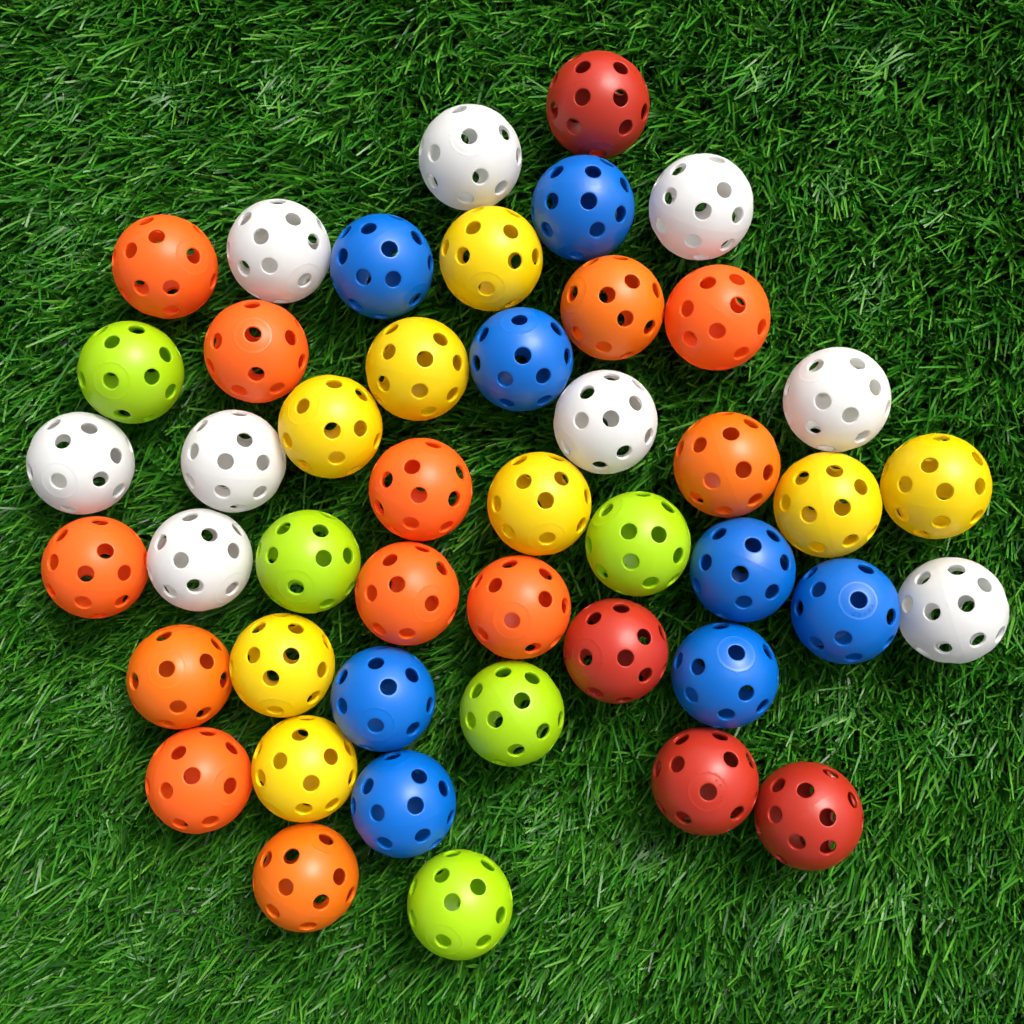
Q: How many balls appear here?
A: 46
